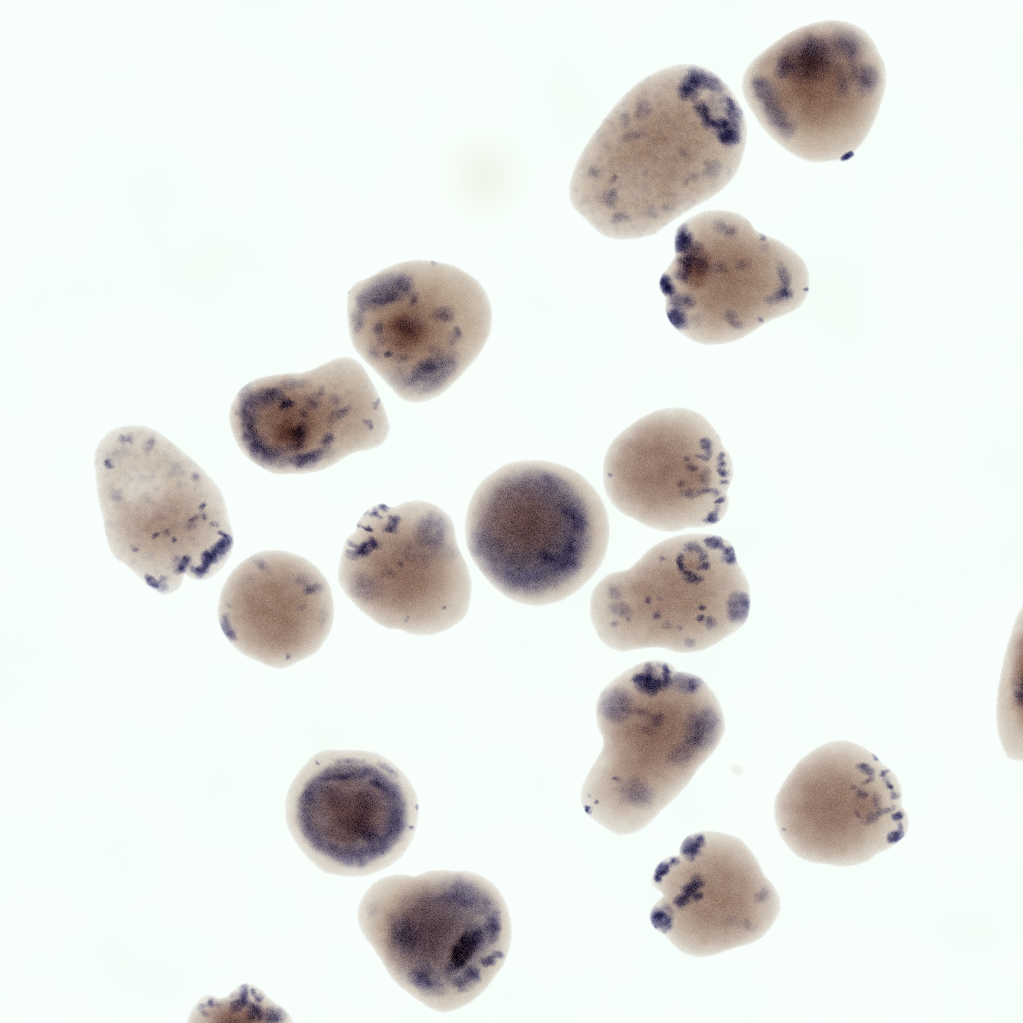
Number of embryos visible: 18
